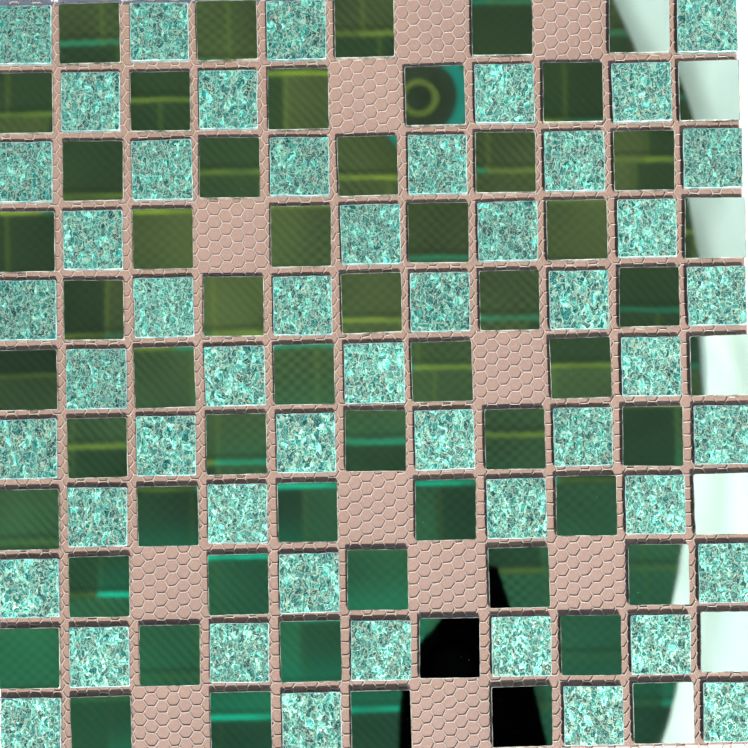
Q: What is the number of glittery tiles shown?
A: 50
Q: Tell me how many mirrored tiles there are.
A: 60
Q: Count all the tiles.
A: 110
